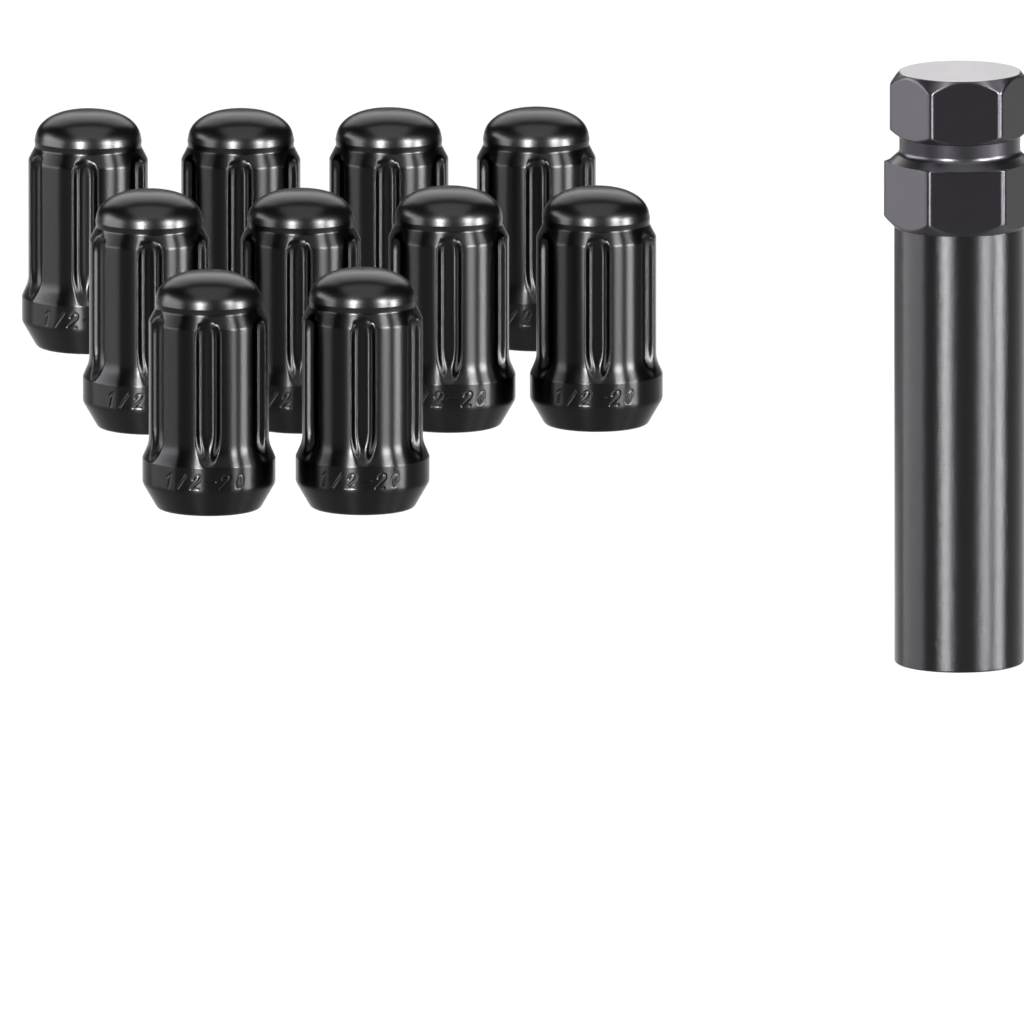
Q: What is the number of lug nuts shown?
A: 10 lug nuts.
